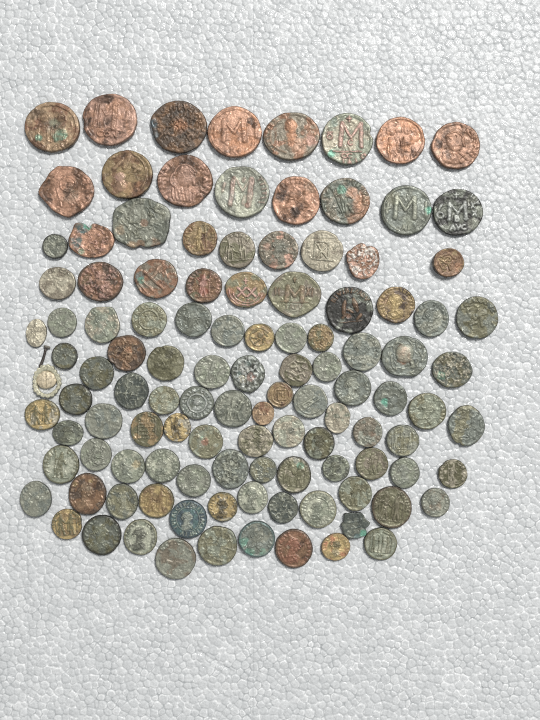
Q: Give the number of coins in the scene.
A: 113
